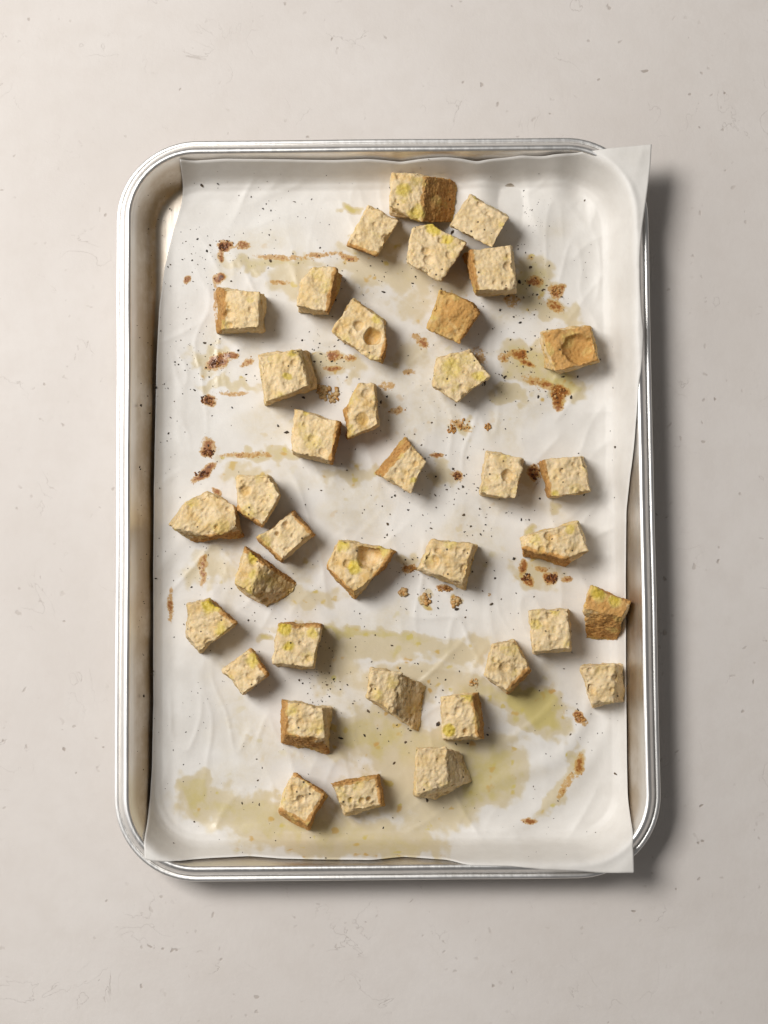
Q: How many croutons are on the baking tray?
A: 37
